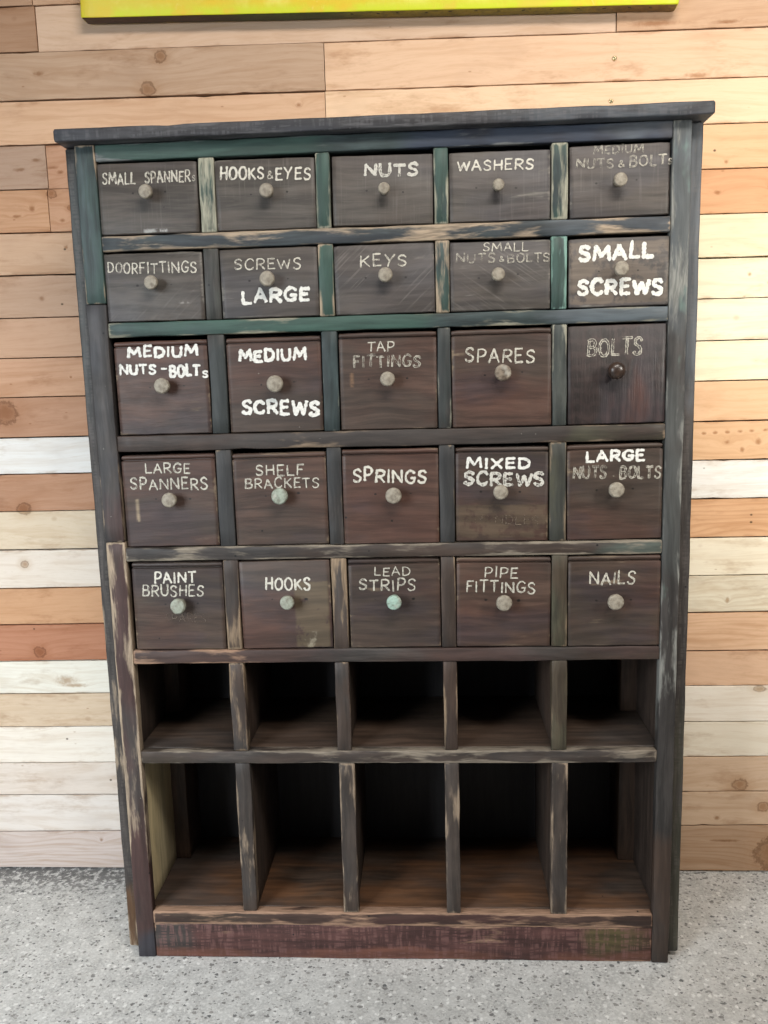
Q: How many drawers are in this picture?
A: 25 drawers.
